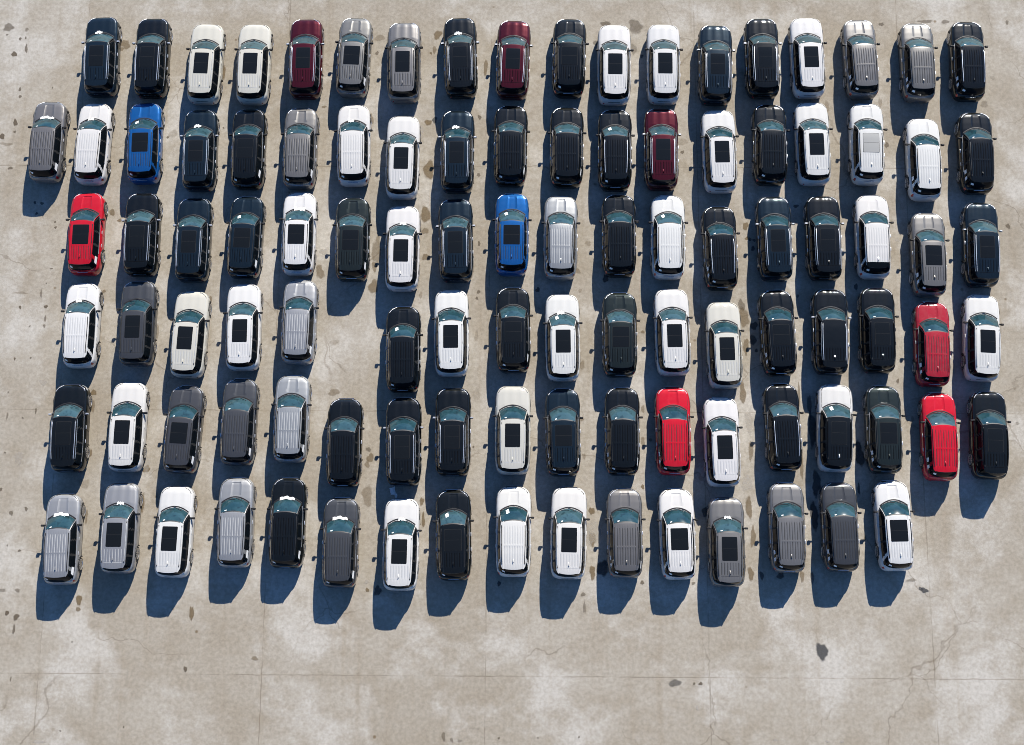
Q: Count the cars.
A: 106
